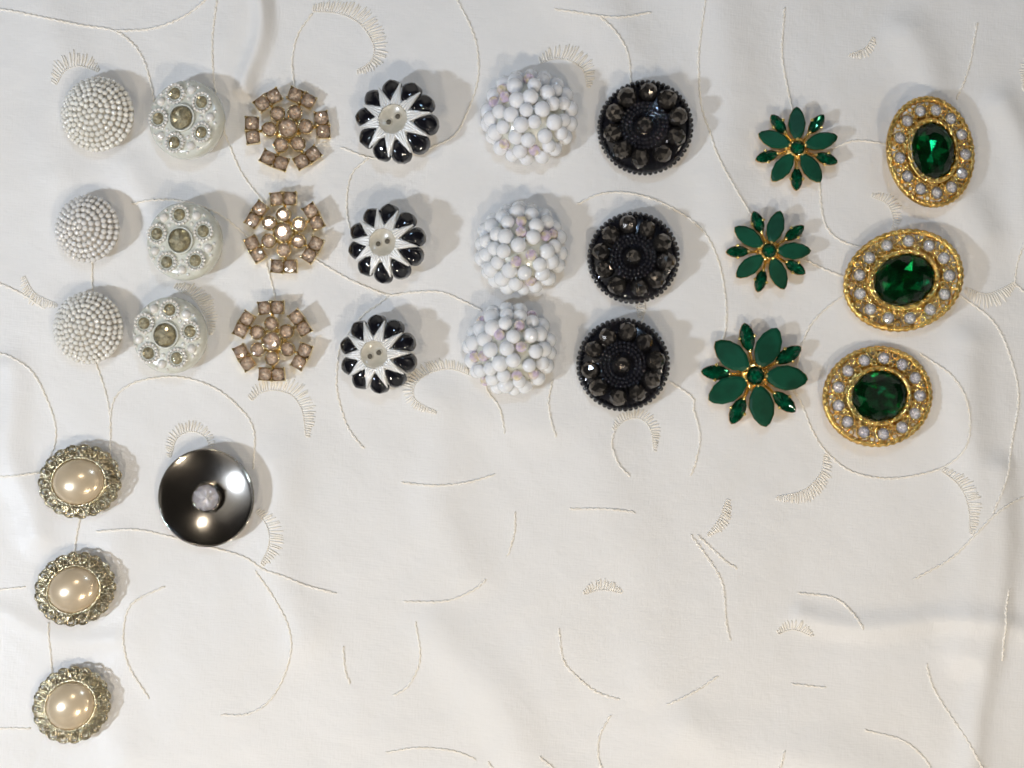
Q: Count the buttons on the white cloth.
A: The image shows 28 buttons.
